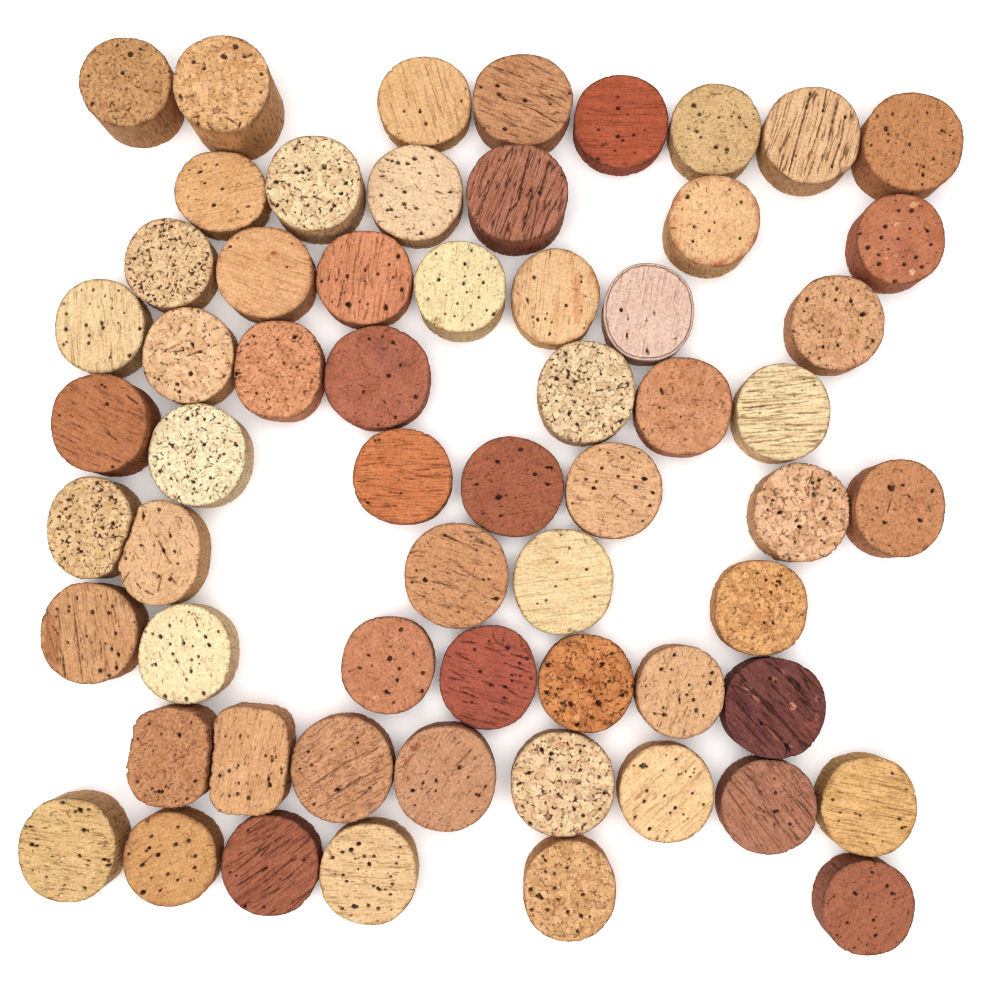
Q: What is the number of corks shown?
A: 61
